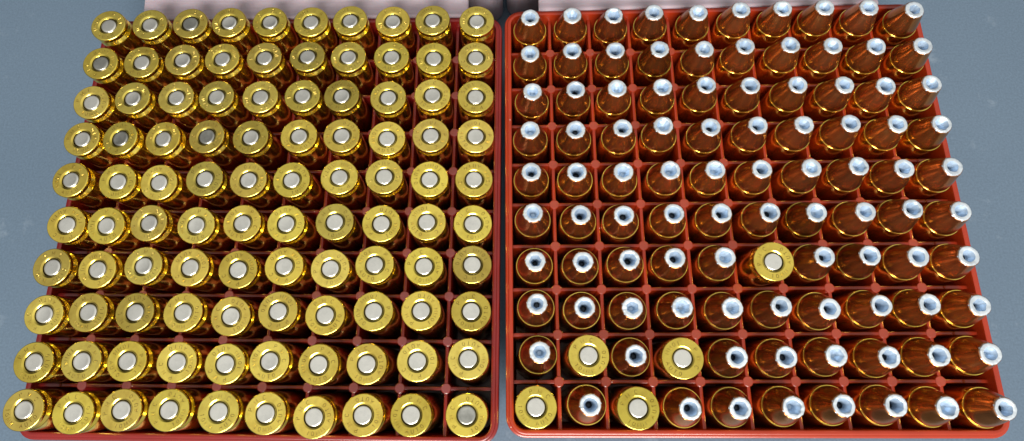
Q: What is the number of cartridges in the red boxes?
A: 200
